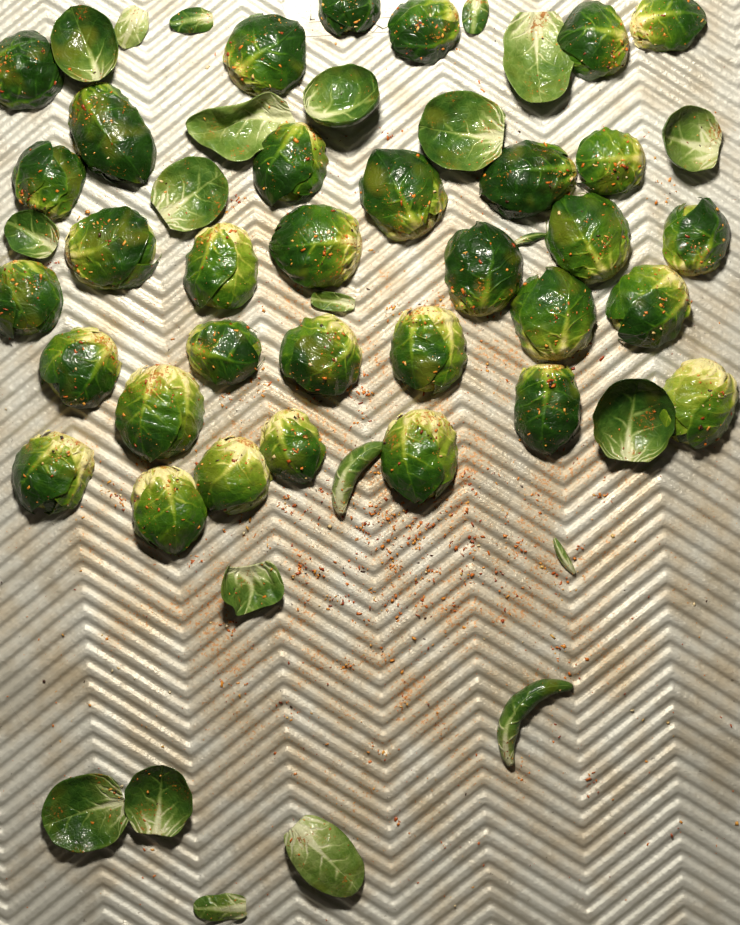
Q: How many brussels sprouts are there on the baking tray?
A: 33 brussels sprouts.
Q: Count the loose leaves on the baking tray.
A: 22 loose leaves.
